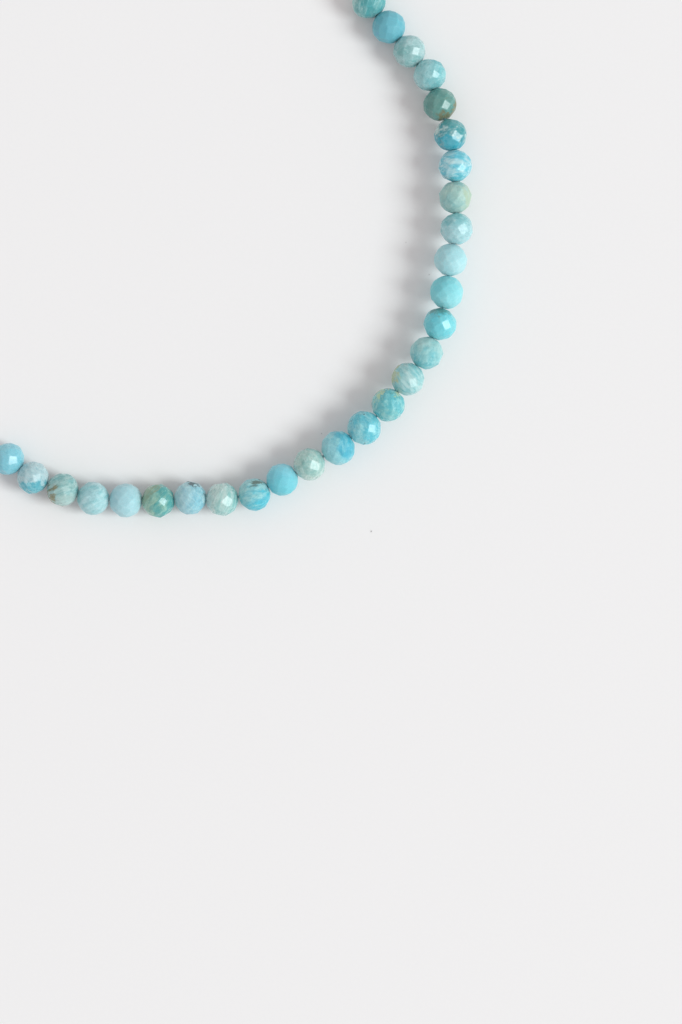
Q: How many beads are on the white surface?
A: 28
